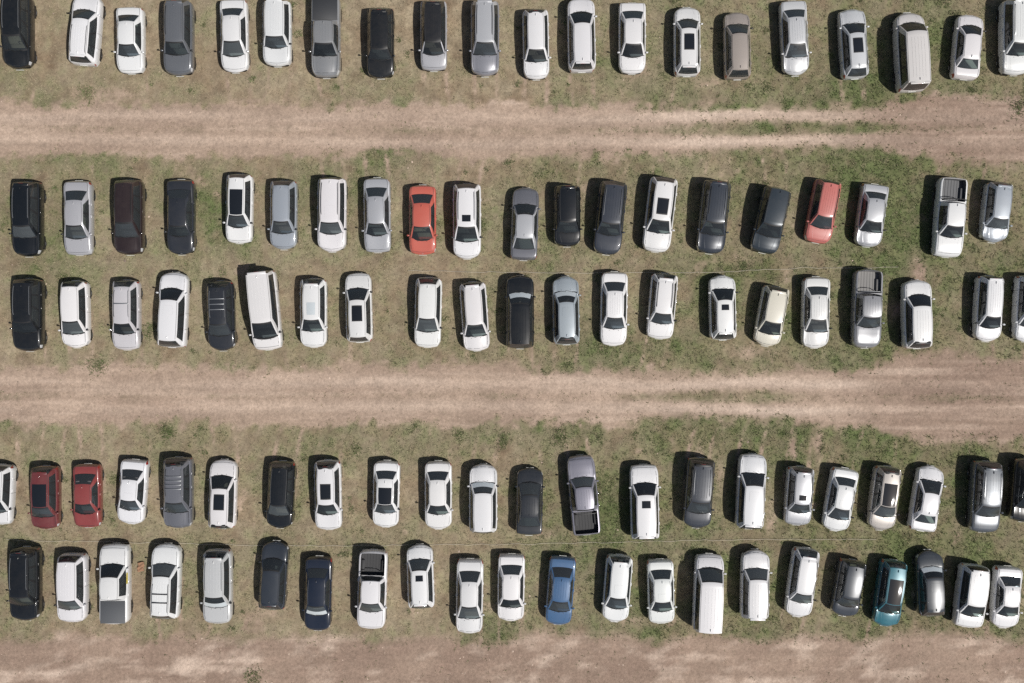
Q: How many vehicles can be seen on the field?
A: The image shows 105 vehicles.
